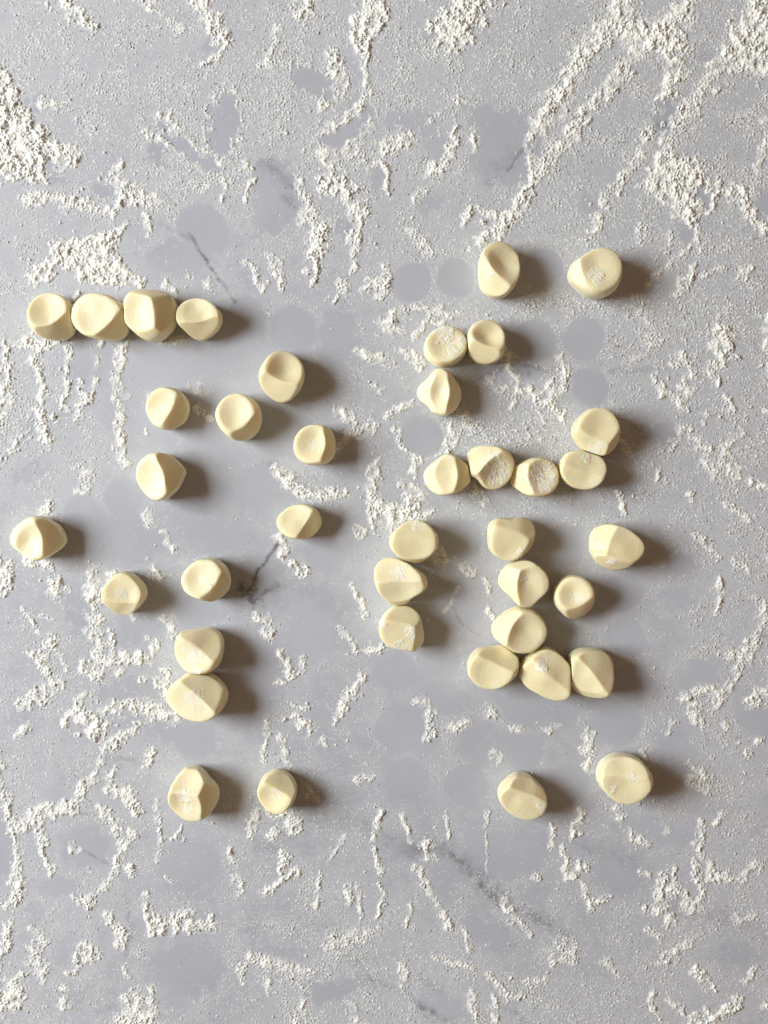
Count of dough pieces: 40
